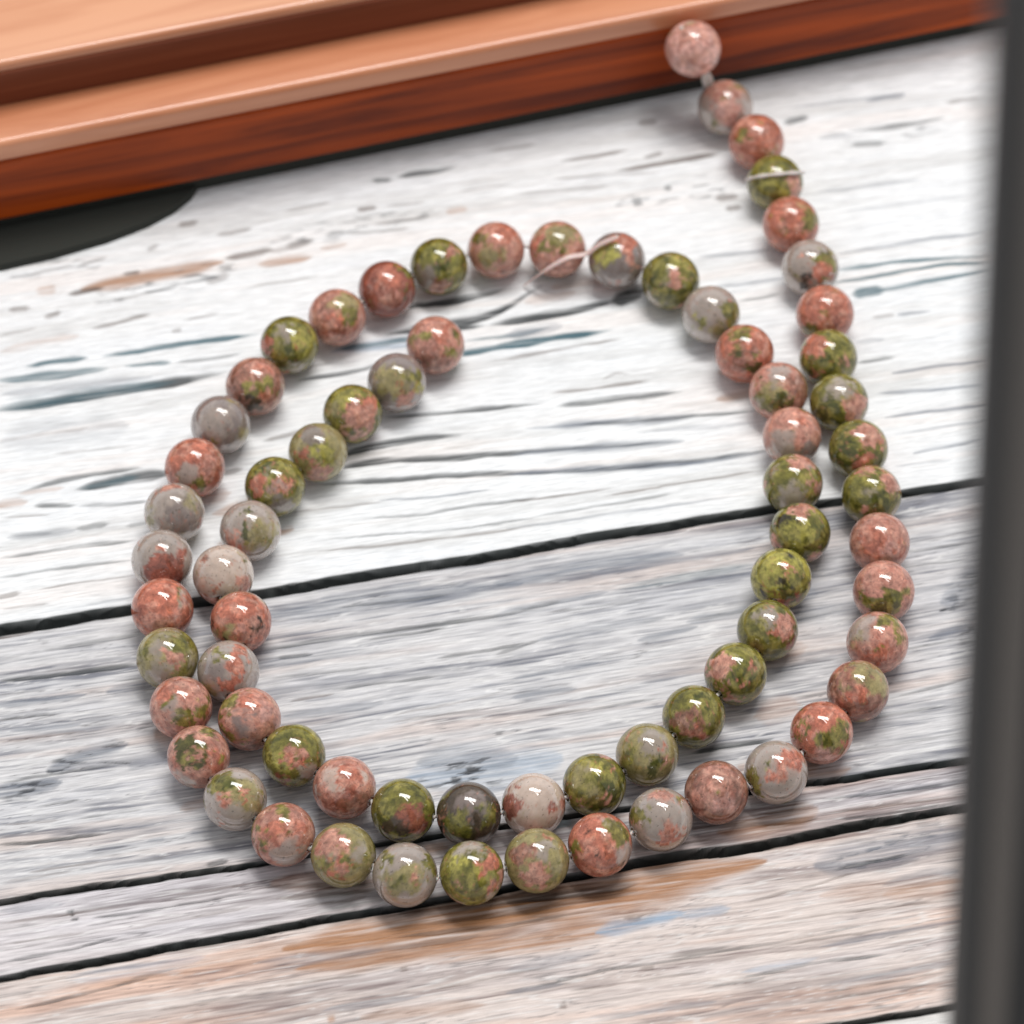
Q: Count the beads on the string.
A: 70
